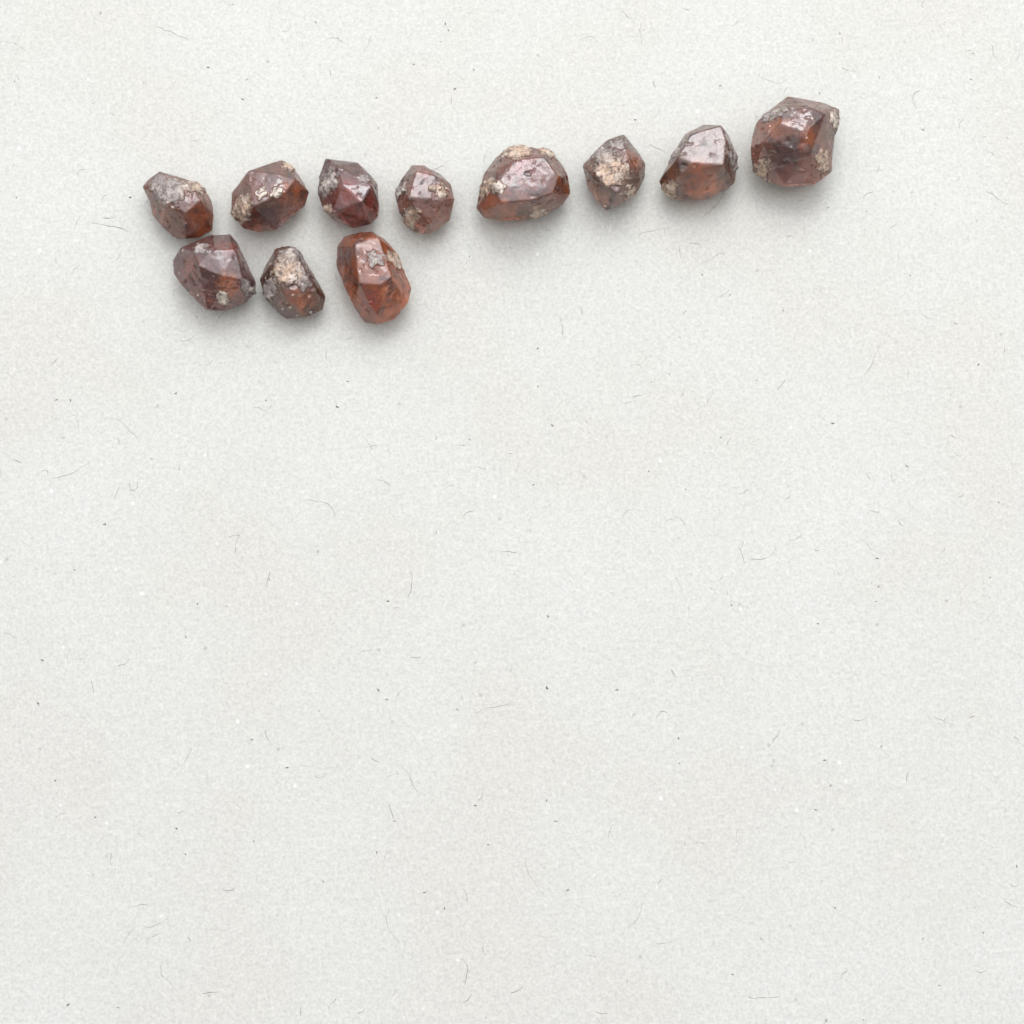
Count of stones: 11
